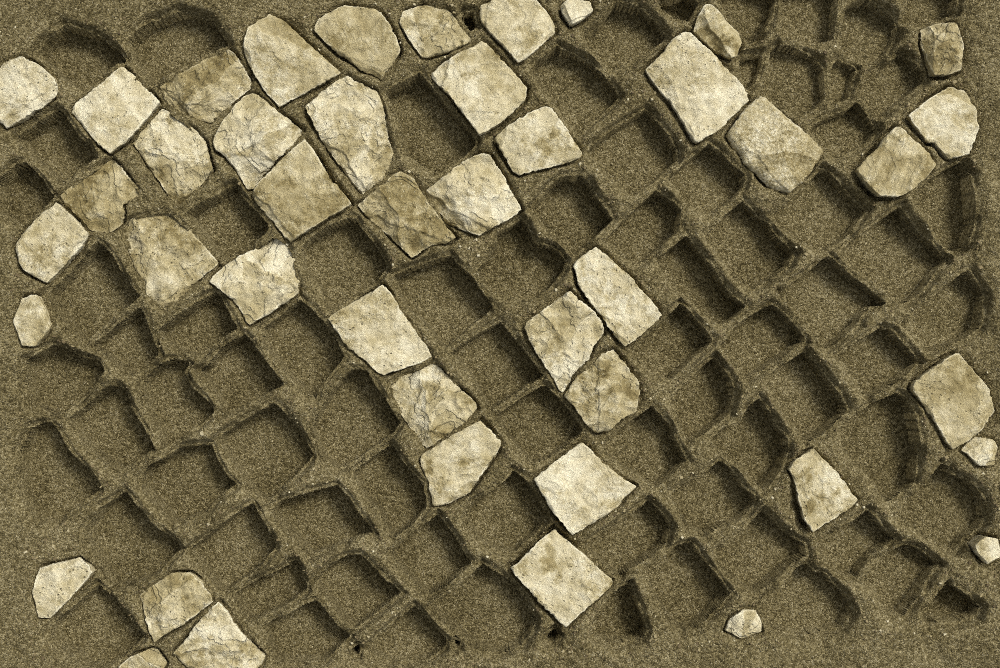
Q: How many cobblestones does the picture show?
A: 44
